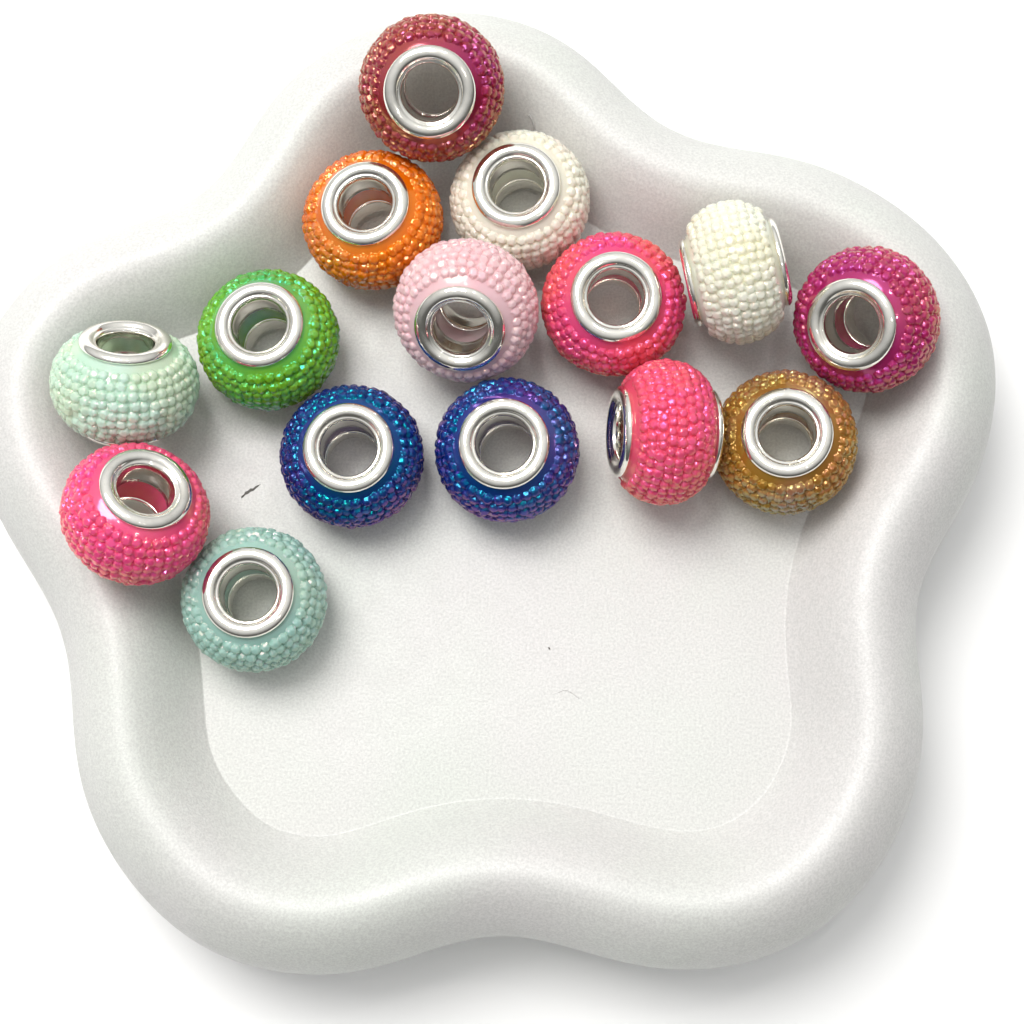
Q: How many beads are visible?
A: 15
